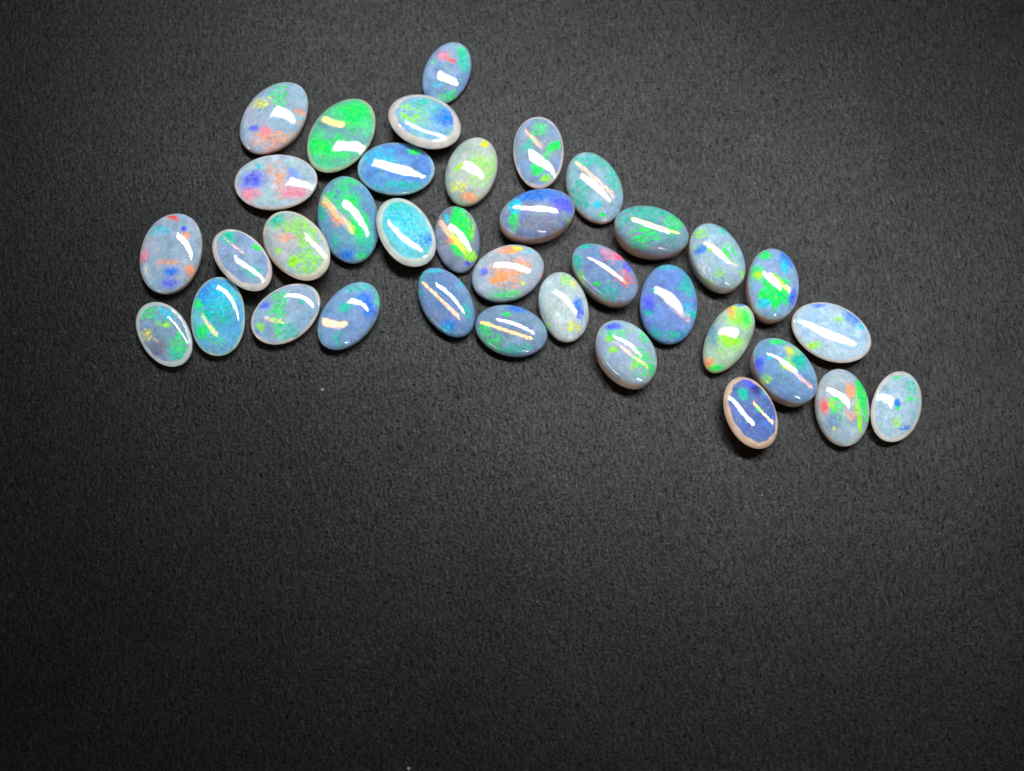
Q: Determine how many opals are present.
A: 36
